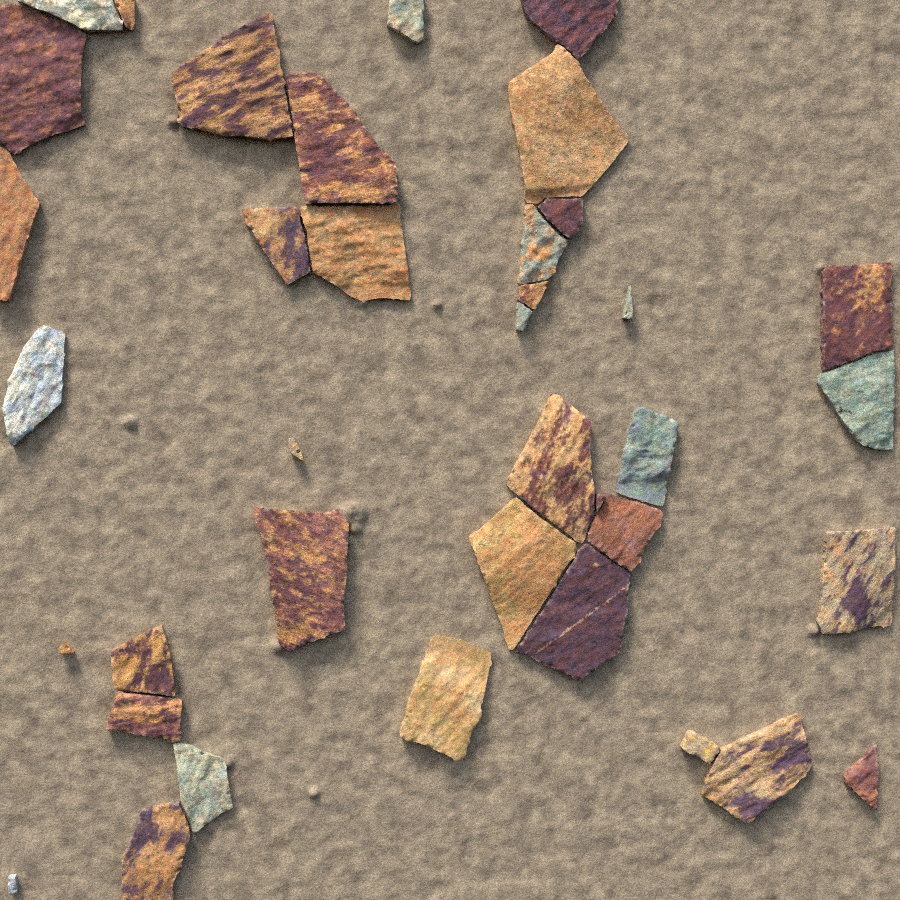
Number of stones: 38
